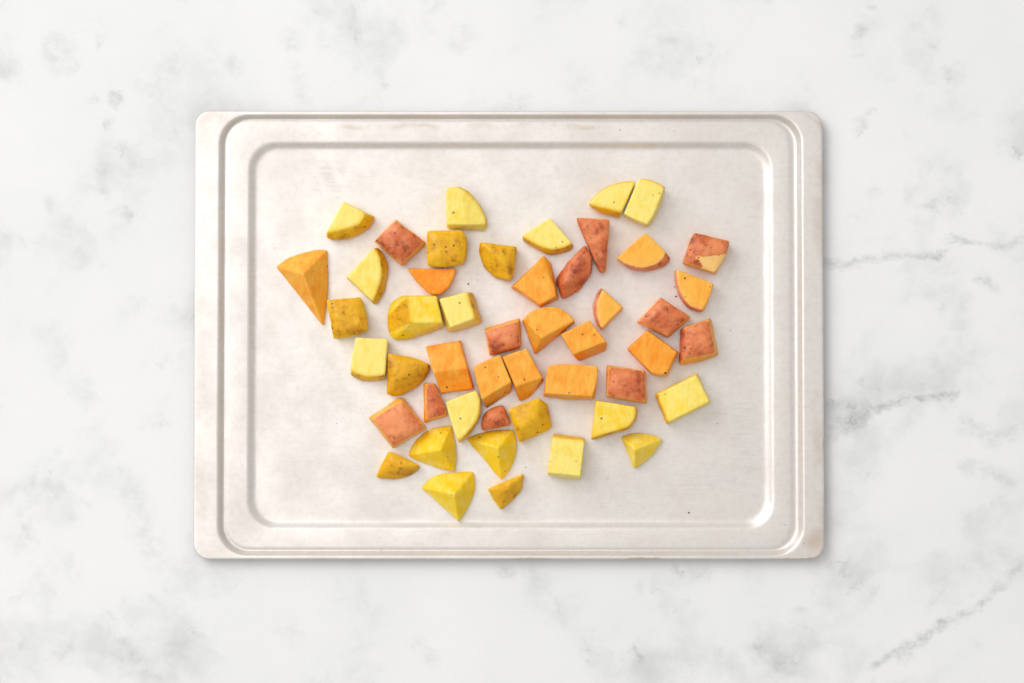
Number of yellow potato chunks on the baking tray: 24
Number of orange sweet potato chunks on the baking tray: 24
